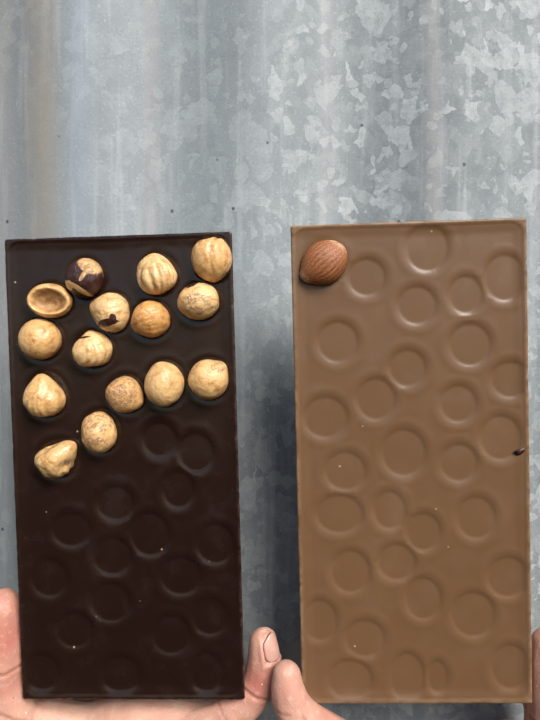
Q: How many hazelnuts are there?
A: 15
